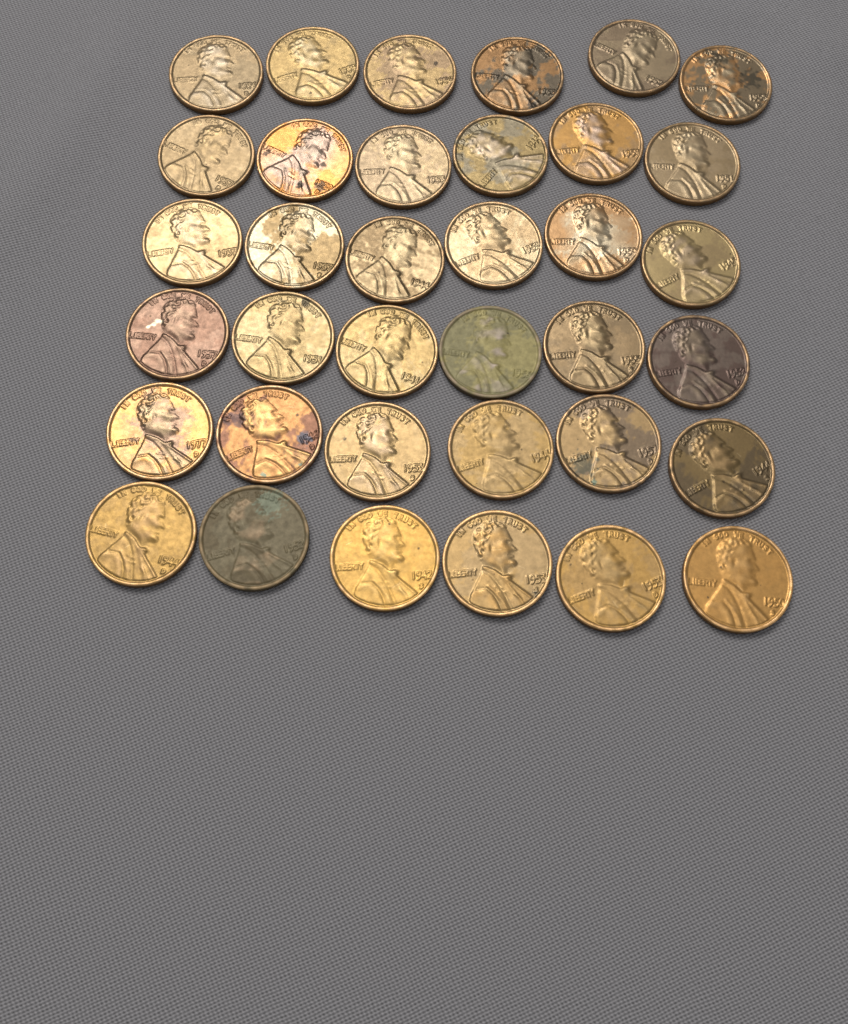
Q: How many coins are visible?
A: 36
